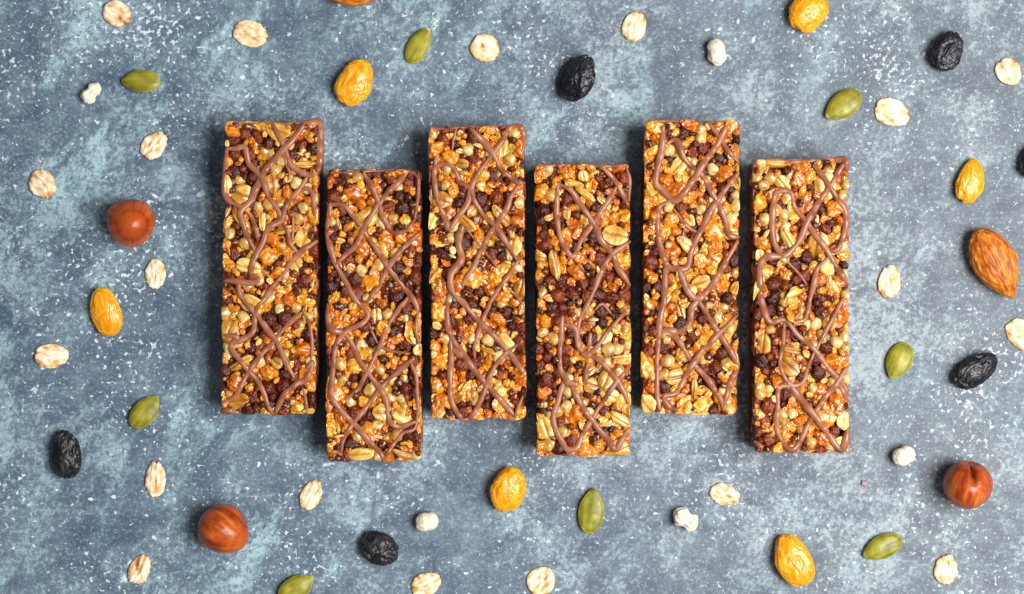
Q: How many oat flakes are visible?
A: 19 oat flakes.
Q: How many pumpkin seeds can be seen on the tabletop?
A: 8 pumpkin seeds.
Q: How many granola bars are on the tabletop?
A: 6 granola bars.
